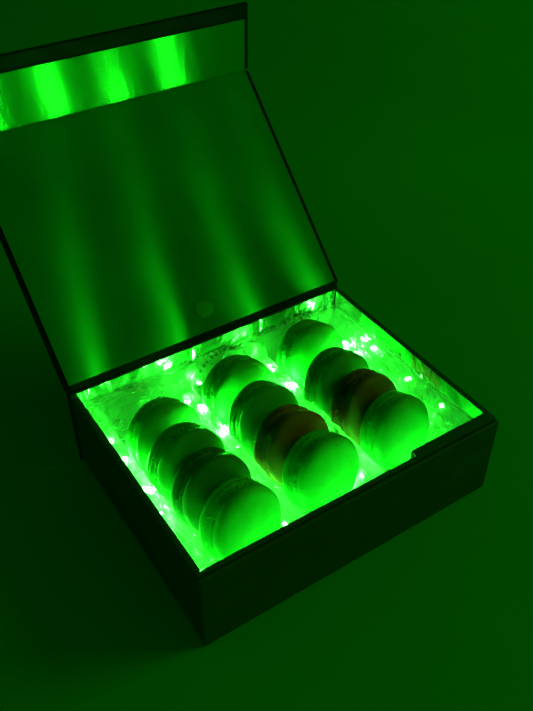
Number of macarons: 12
